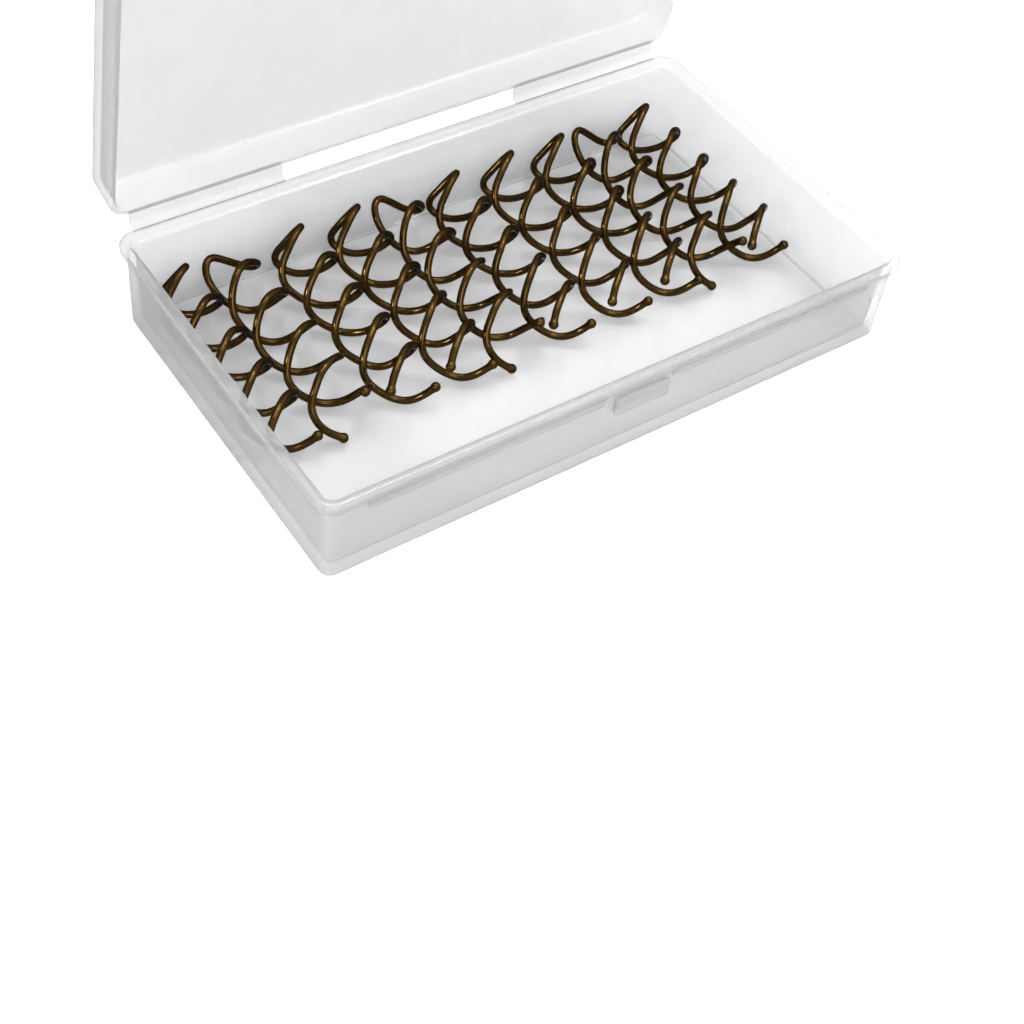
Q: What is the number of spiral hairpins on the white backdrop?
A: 10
